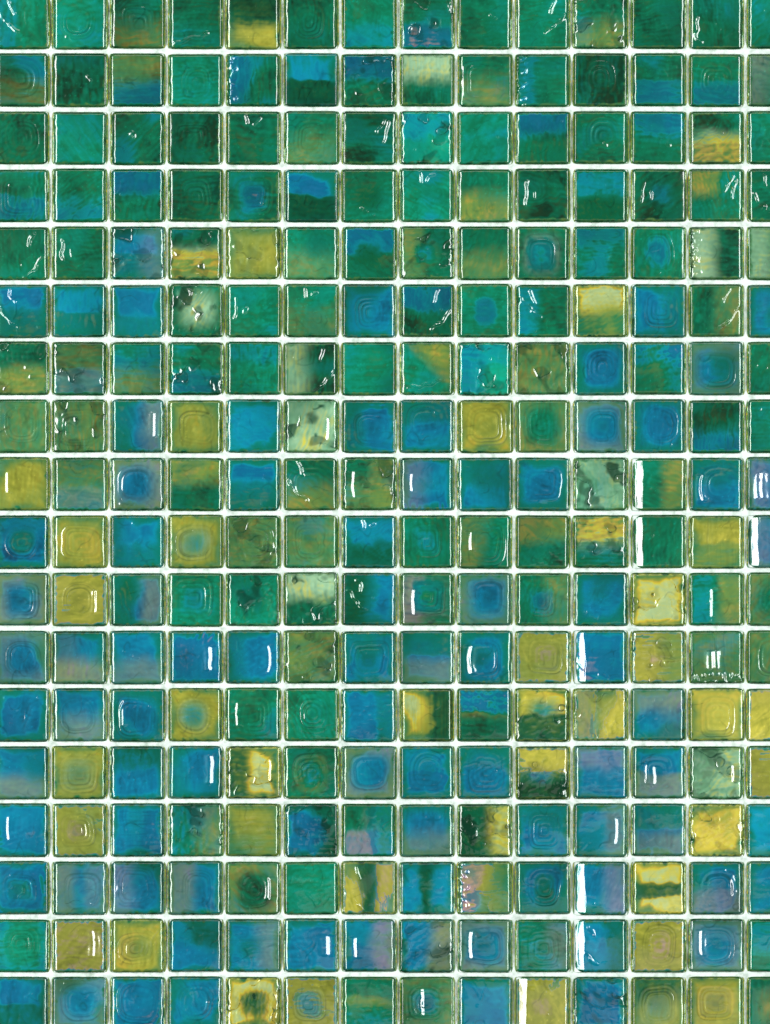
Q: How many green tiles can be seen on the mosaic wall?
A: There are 129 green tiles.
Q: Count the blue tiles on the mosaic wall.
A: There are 86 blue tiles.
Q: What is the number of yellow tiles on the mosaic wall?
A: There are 37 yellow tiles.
